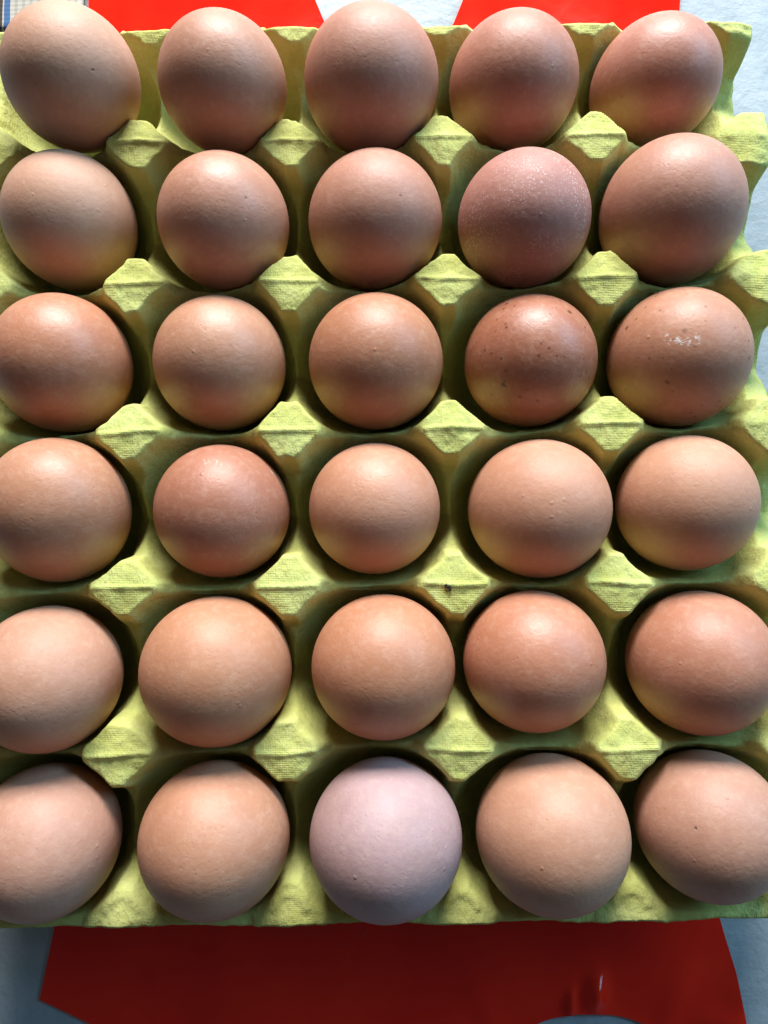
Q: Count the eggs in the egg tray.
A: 30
